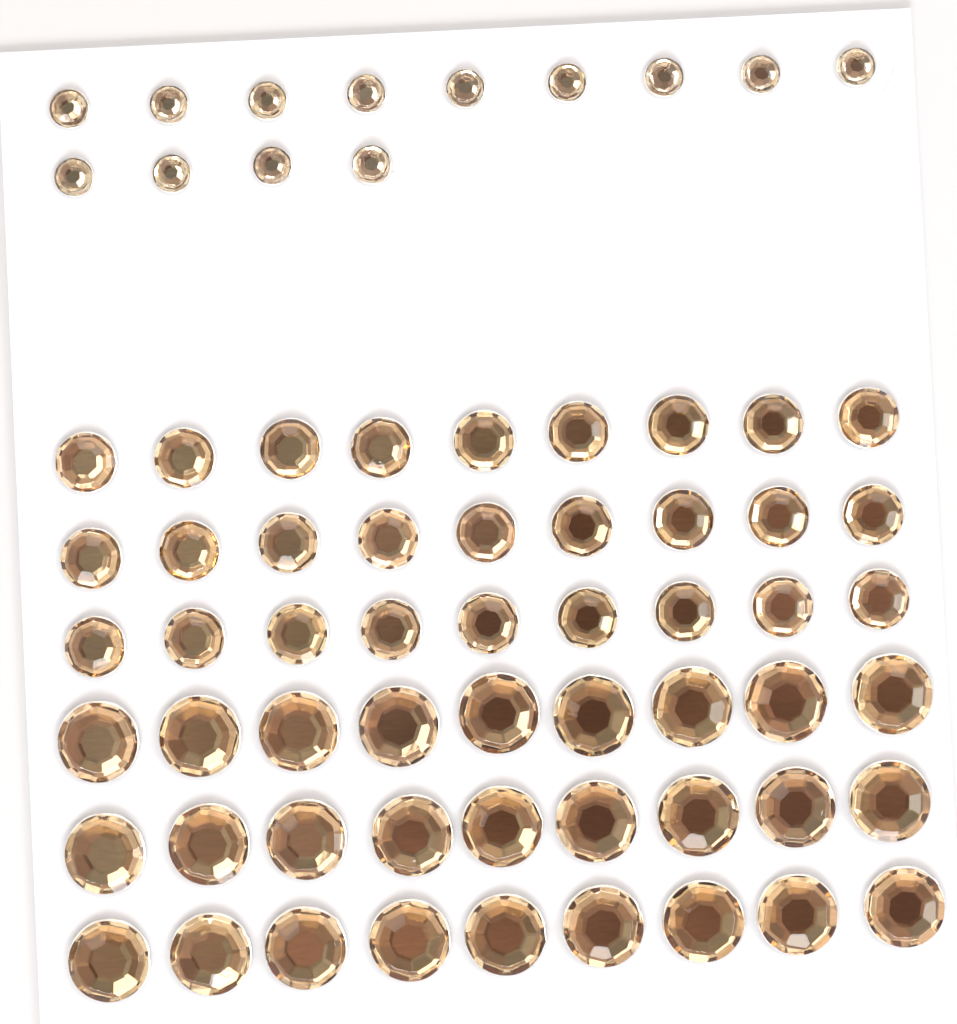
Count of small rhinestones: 13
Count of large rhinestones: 27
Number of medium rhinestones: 27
